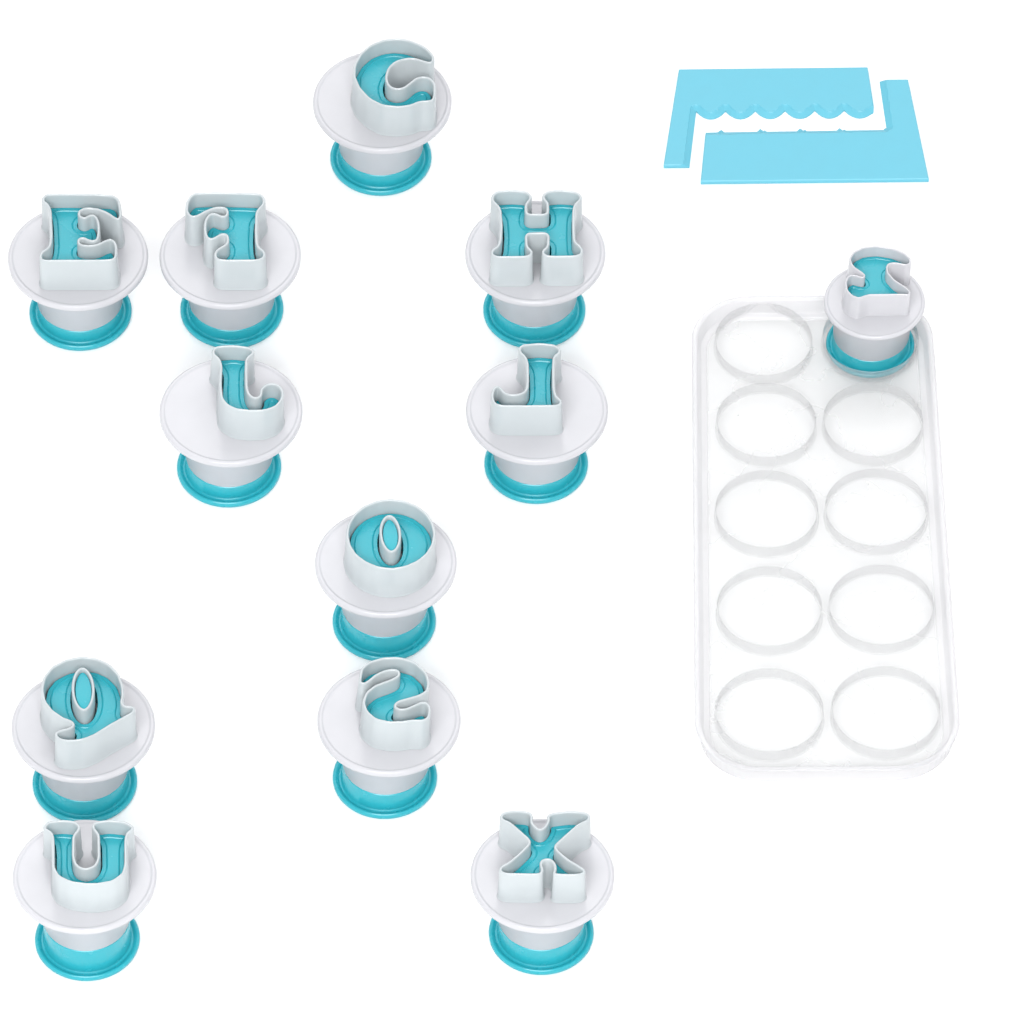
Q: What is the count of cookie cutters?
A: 12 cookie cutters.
